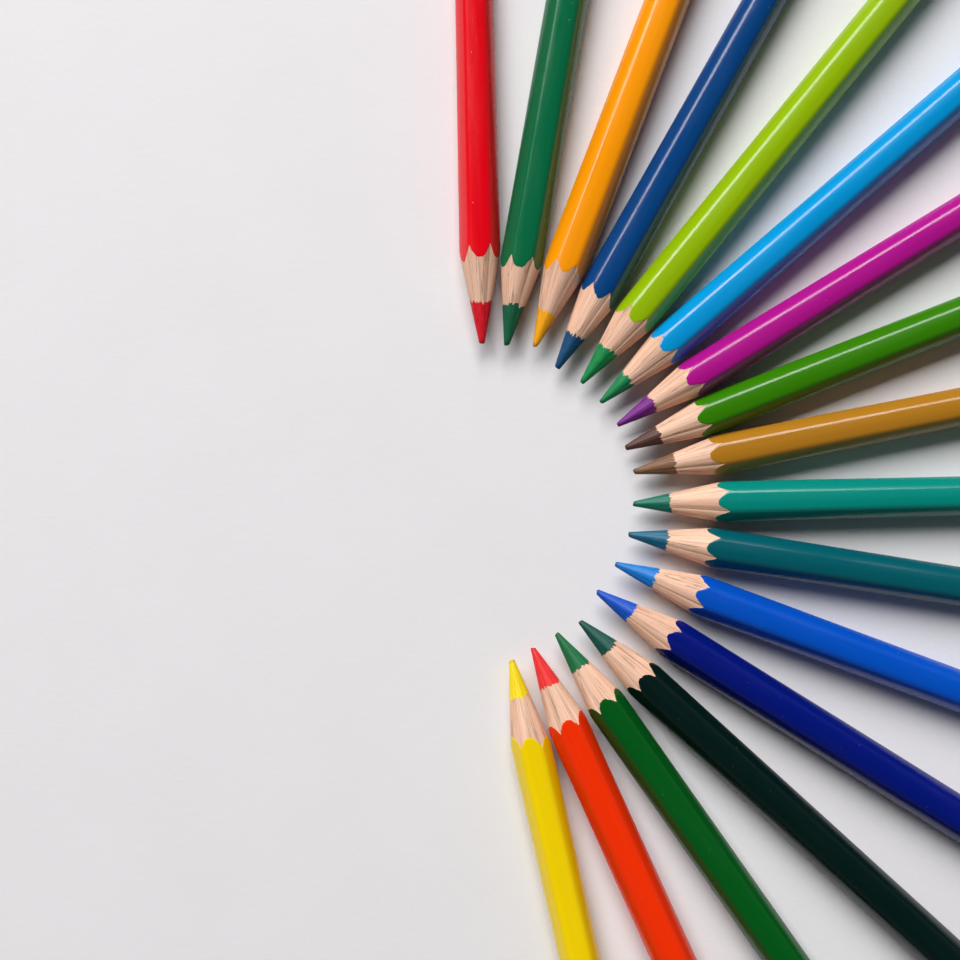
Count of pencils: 17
